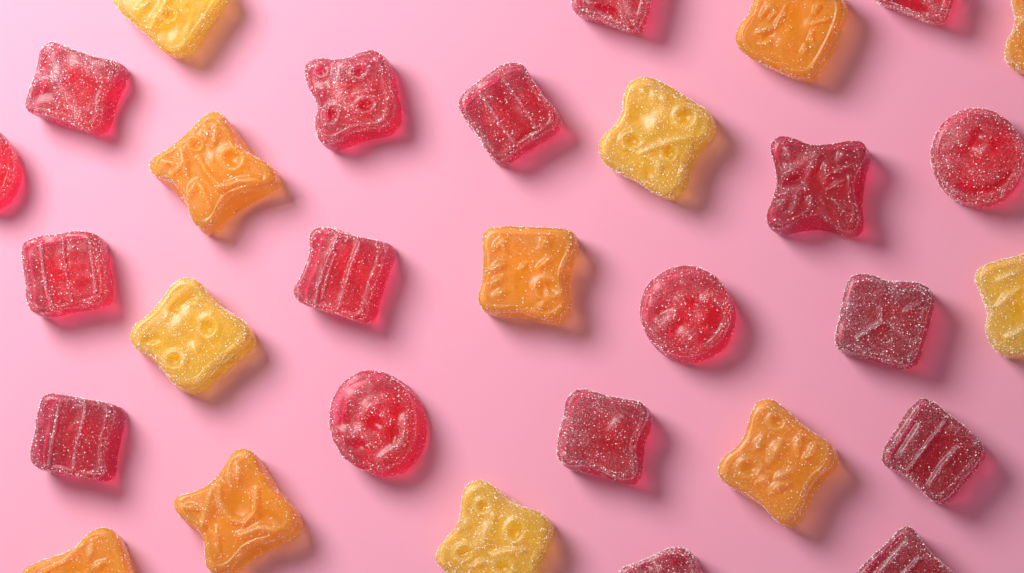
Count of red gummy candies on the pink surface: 18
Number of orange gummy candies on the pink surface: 7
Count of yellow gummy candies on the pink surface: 5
